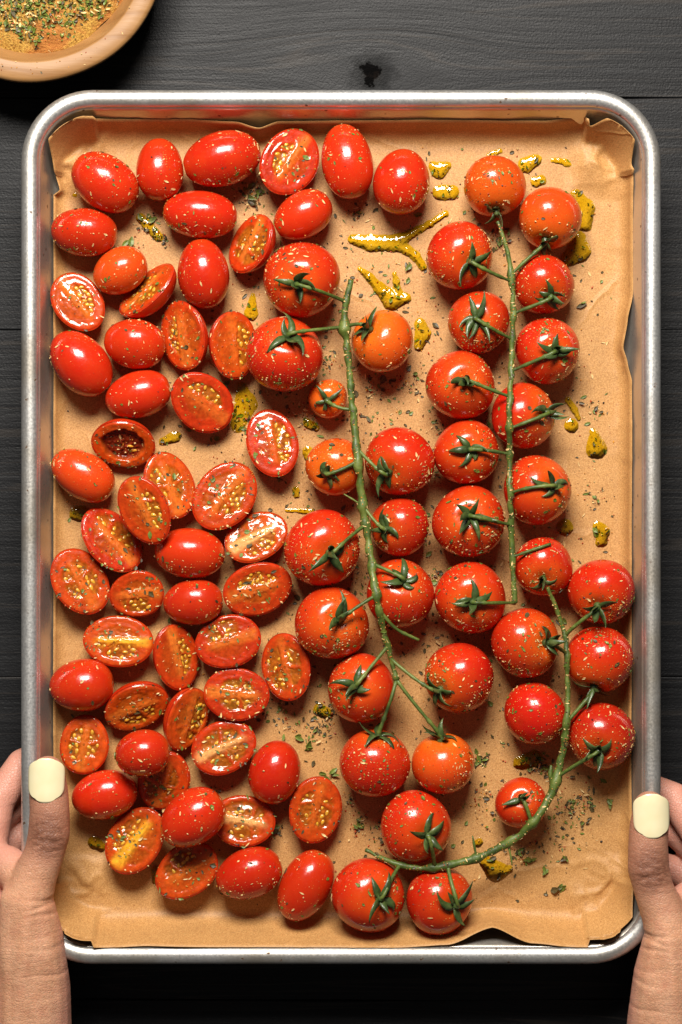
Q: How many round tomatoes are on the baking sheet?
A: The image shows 36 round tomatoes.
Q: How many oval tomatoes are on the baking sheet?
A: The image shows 23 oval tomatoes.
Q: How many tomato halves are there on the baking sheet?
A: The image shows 31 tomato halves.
